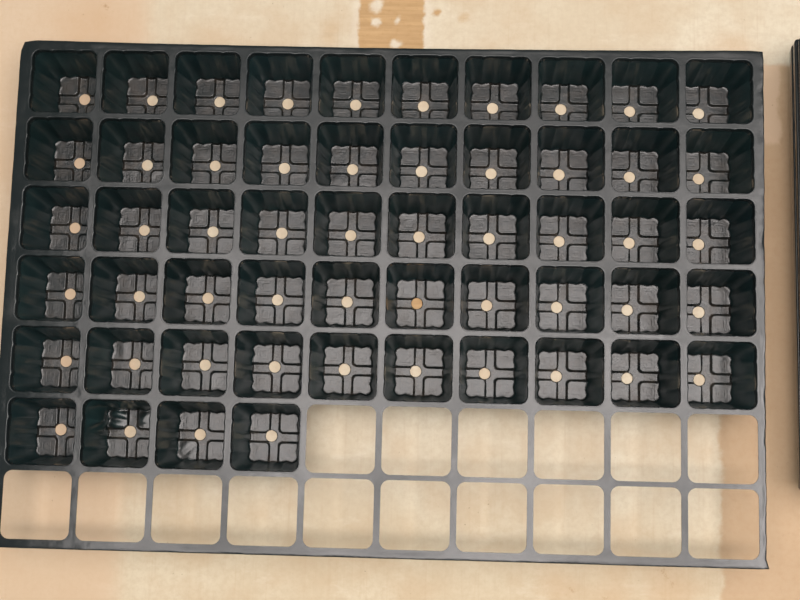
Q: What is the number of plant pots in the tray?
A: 54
